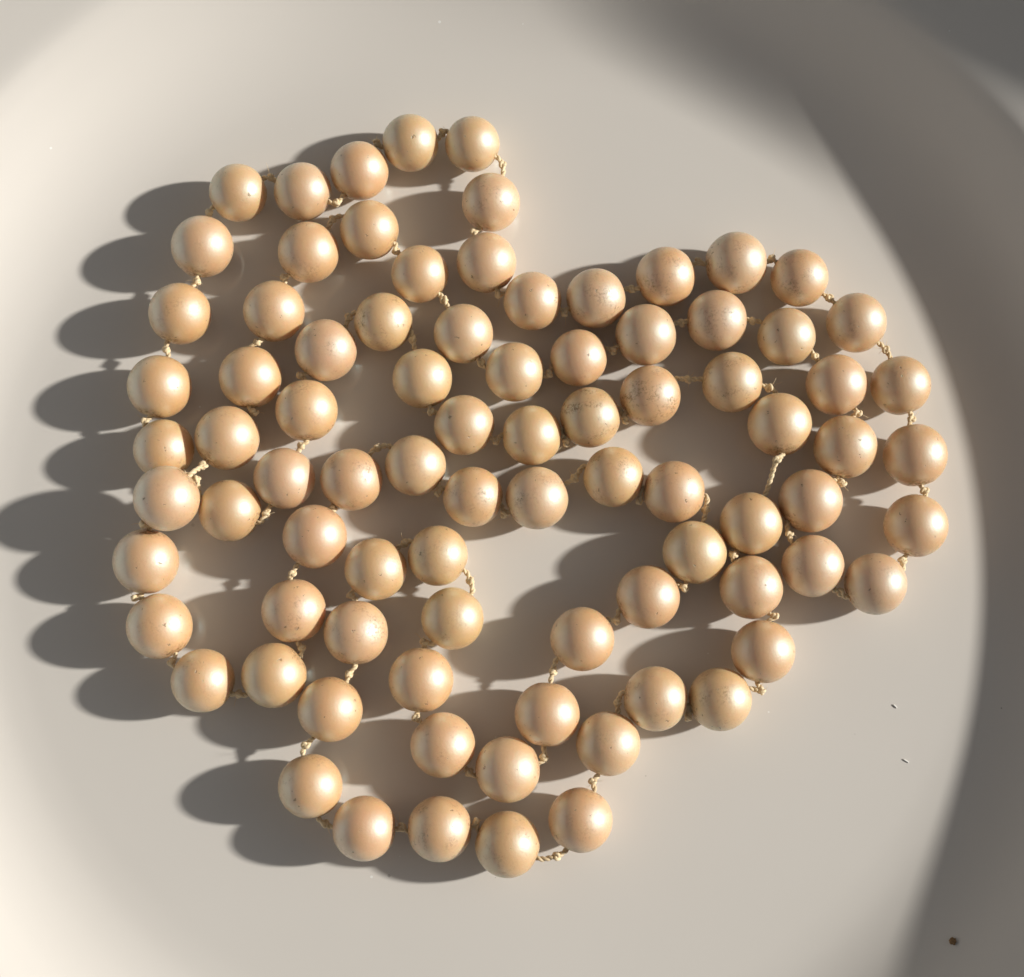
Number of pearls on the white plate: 85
